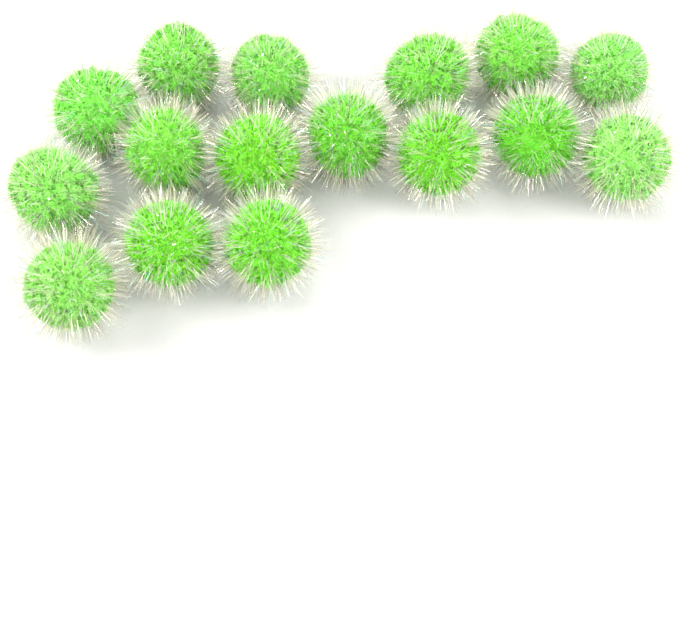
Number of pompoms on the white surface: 16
